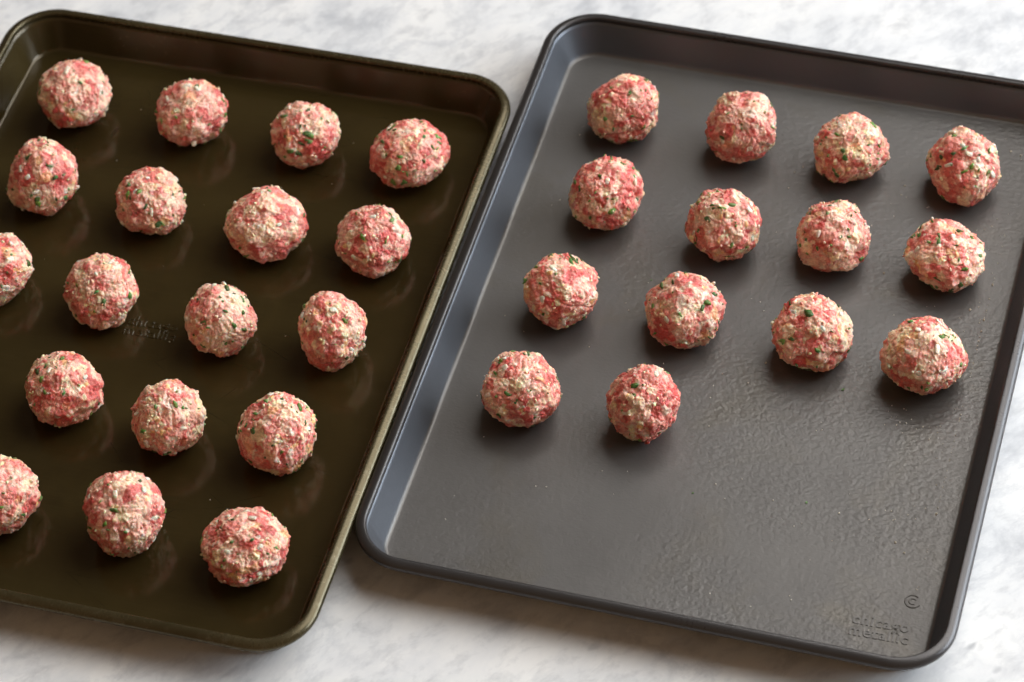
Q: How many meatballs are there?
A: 32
